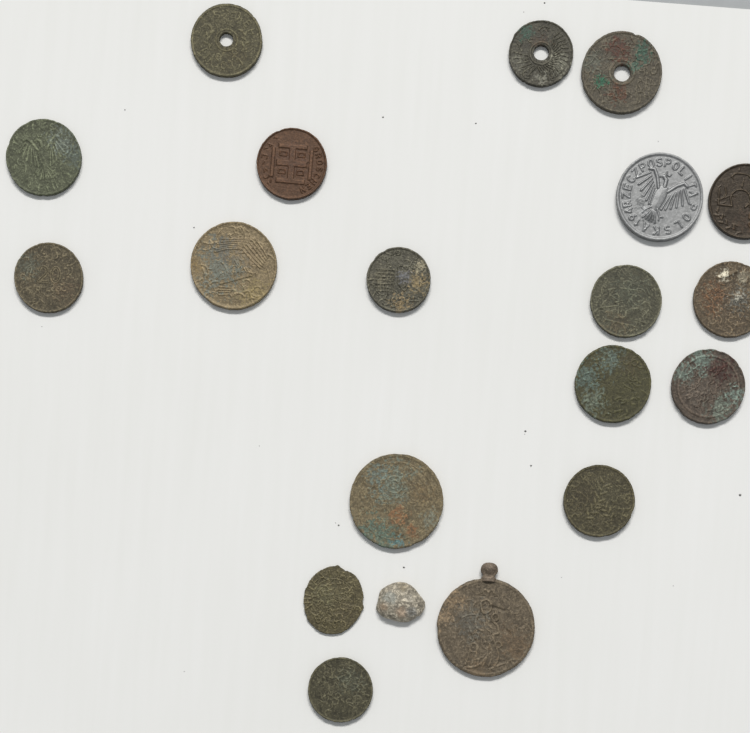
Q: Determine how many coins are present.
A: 18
